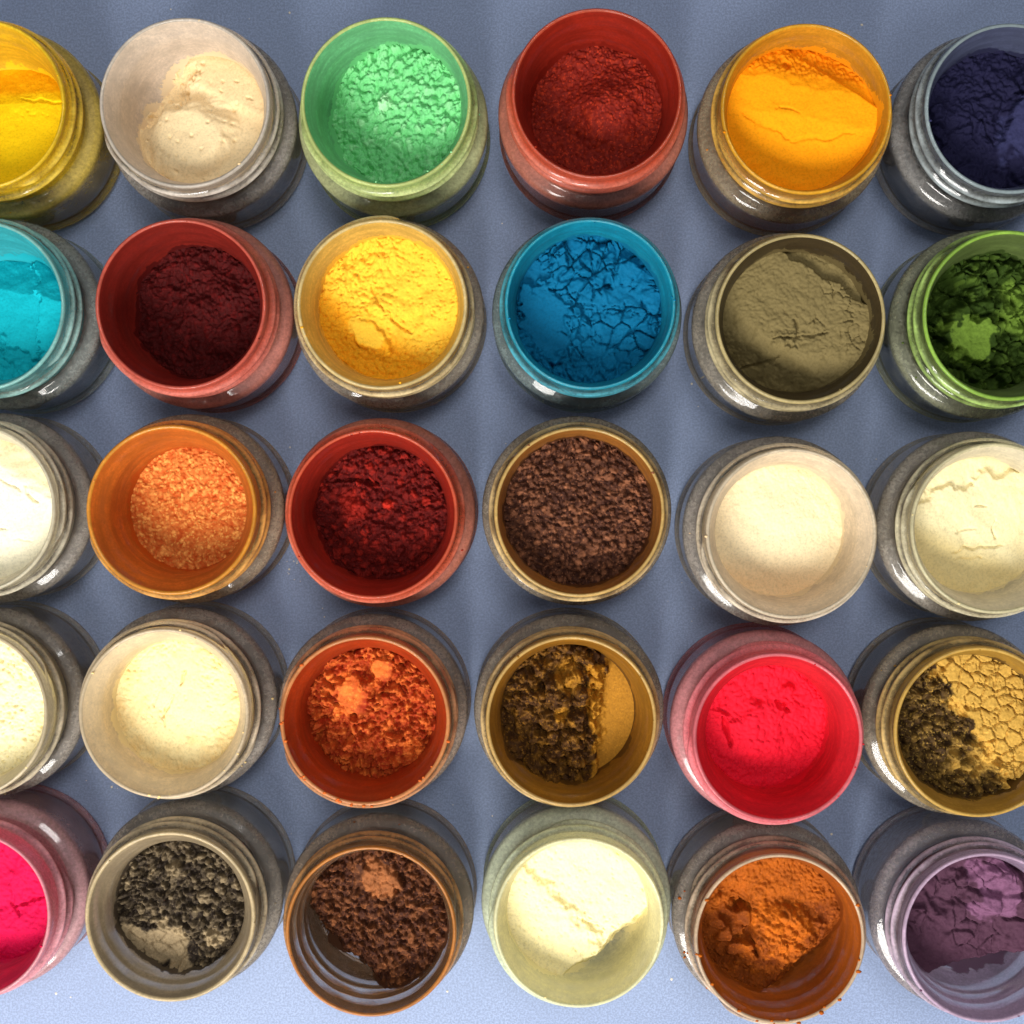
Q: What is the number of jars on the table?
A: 30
